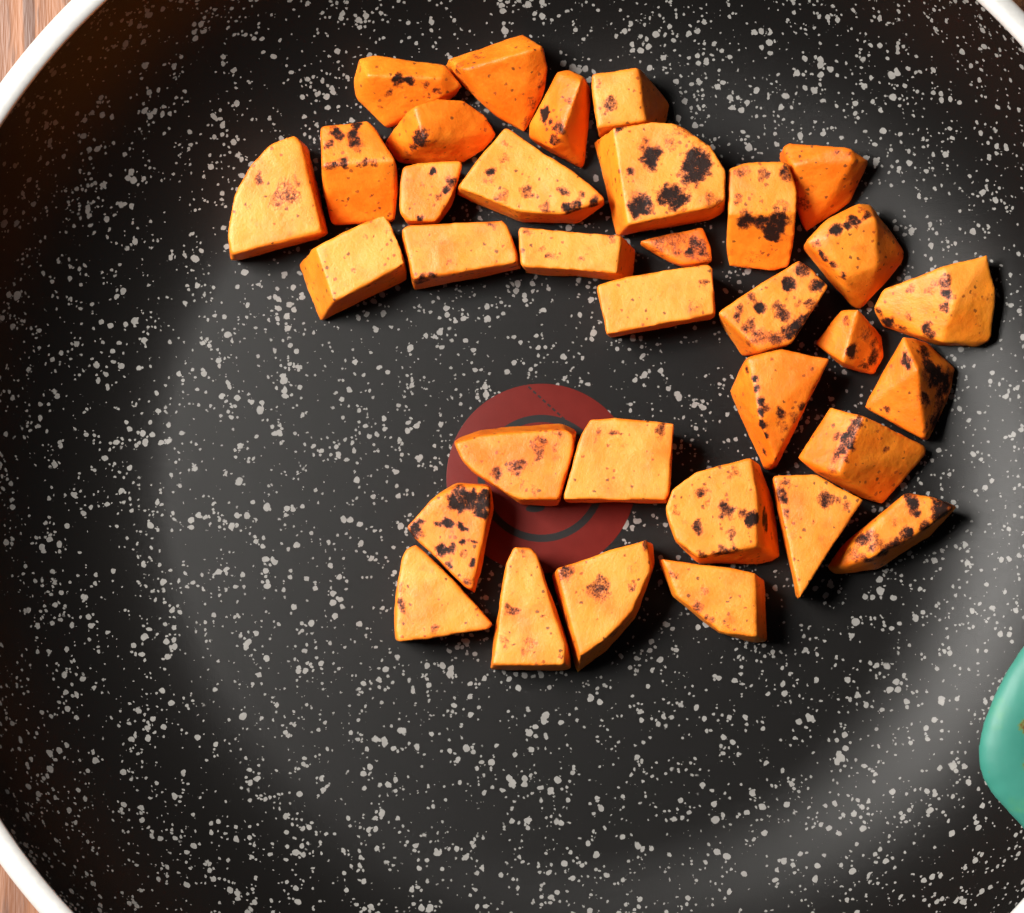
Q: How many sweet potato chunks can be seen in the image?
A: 34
